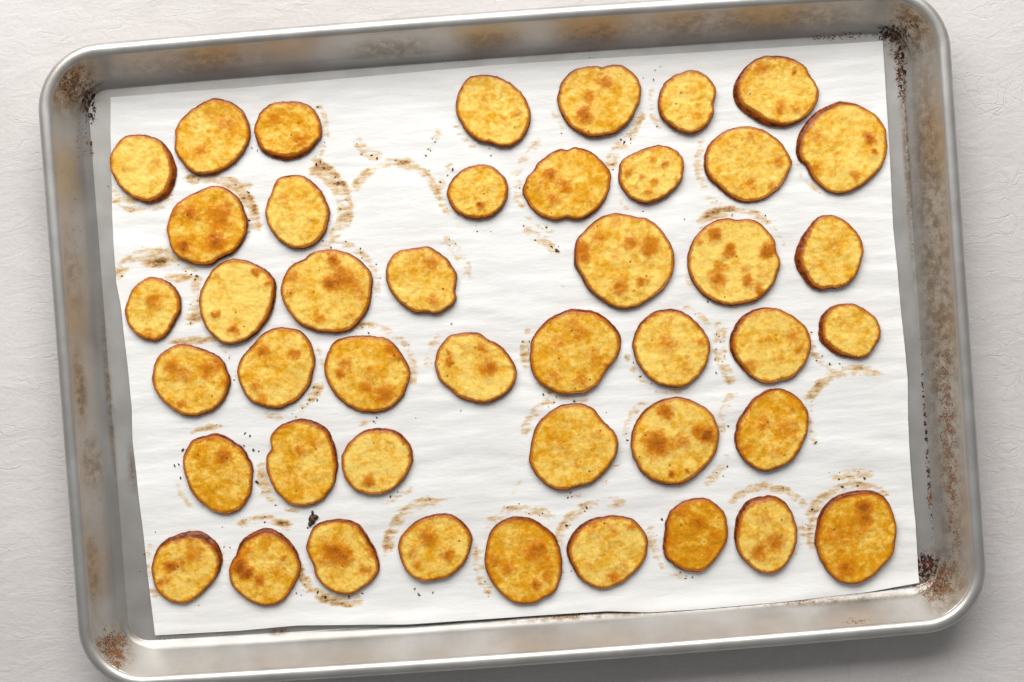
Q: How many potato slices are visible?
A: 44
